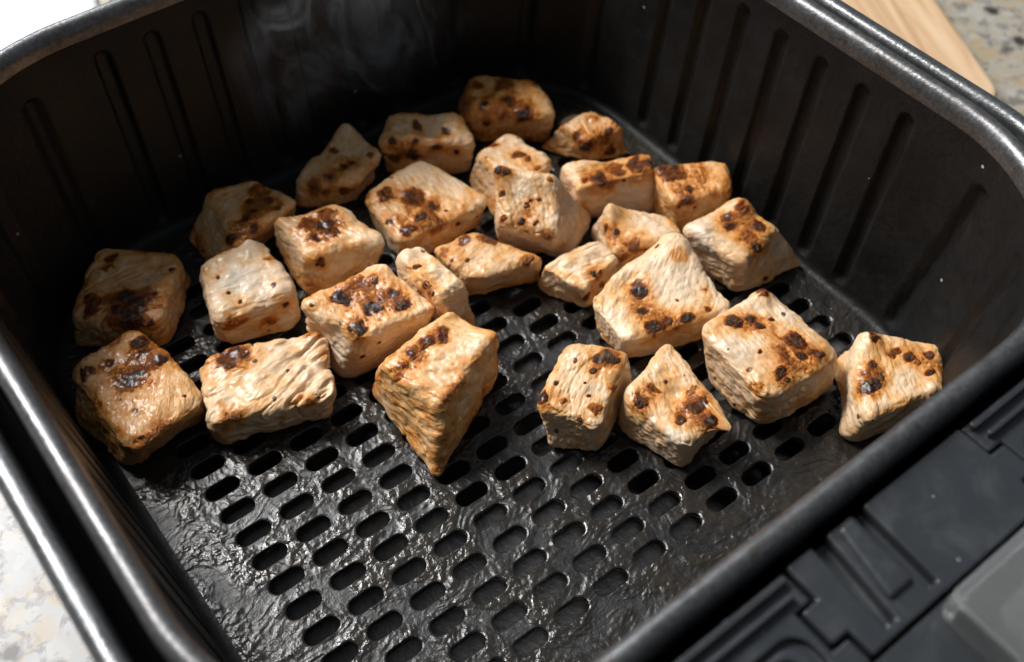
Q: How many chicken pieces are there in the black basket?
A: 27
